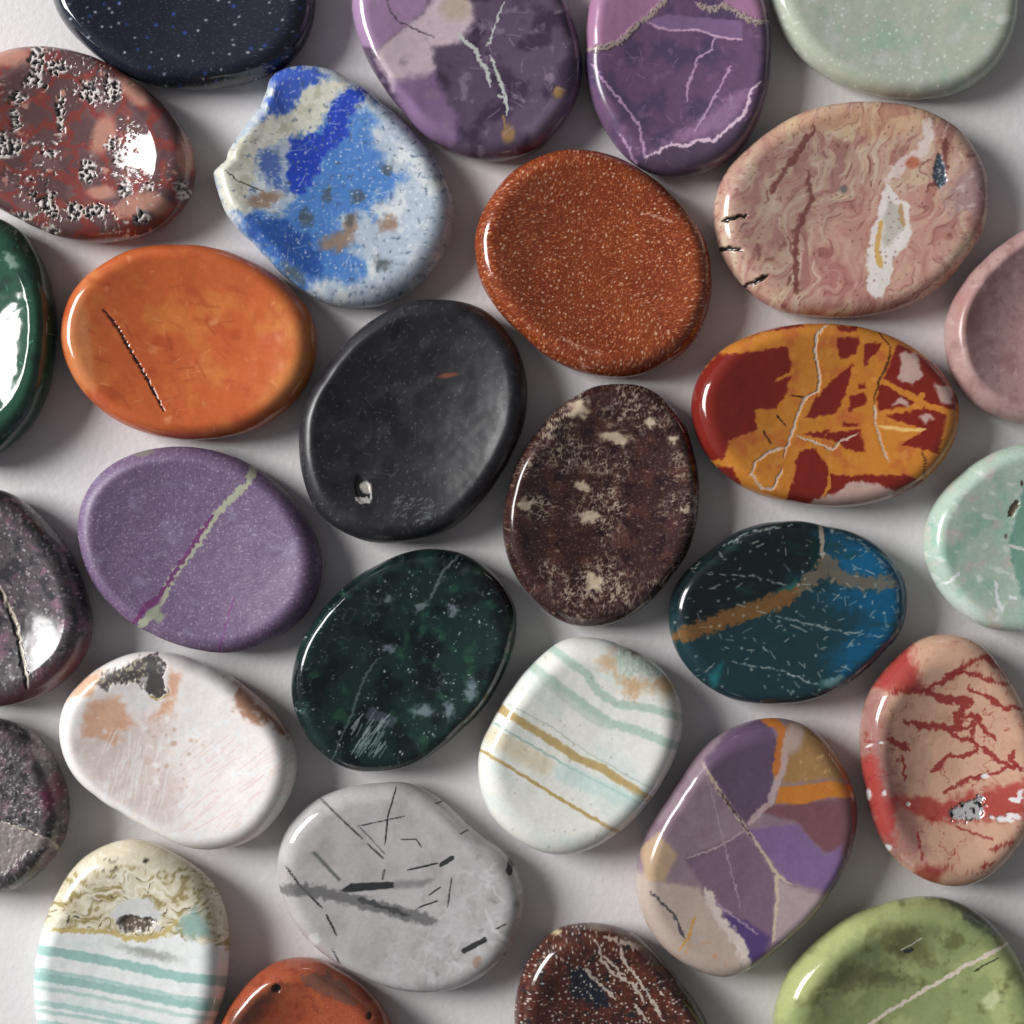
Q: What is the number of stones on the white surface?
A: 29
